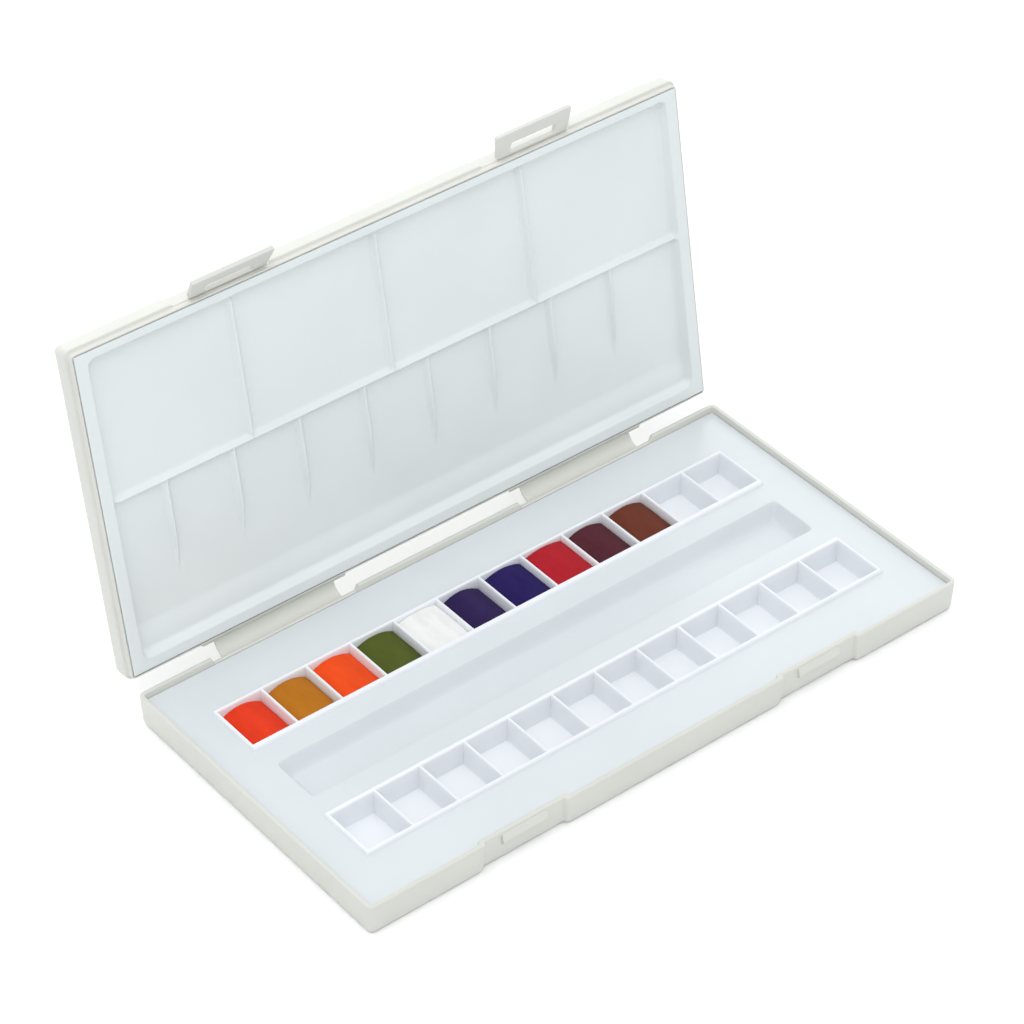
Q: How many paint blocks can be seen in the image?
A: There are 10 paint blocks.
